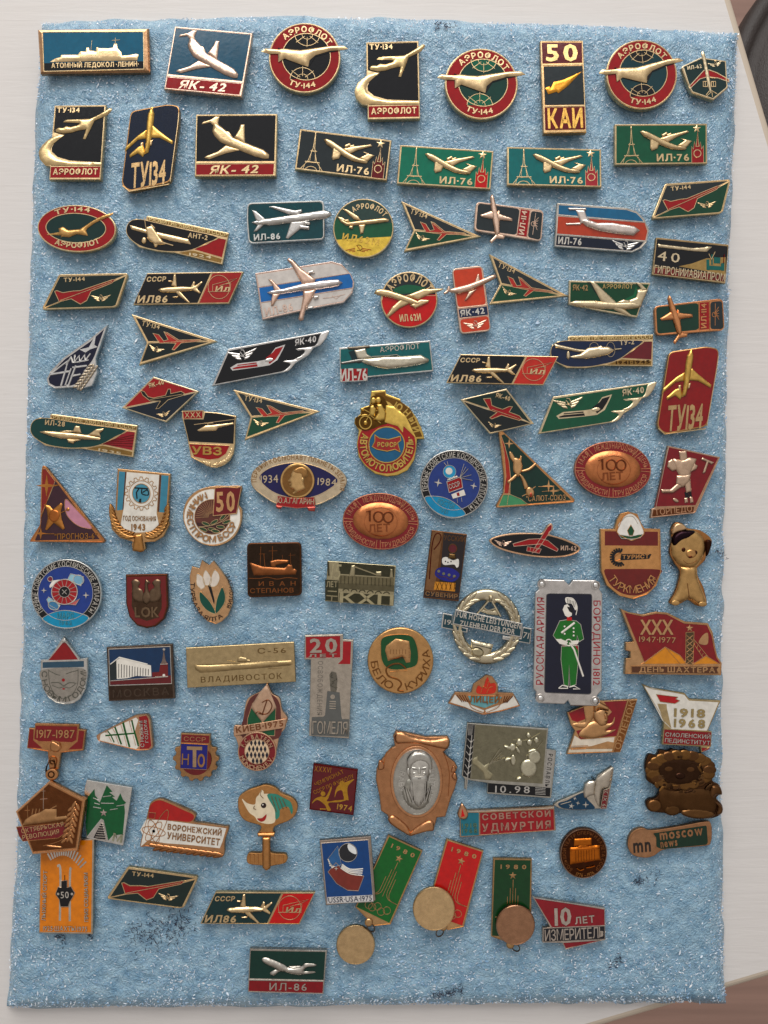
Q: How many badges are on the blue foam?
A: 99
